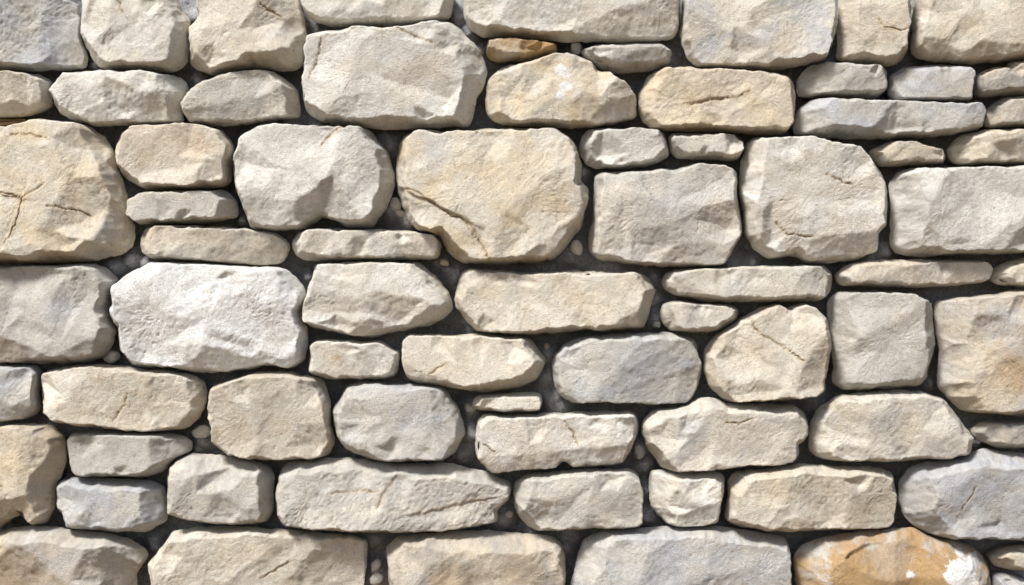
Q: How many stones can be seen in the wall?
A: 75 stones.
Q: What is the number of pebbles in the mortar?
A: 15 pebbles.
